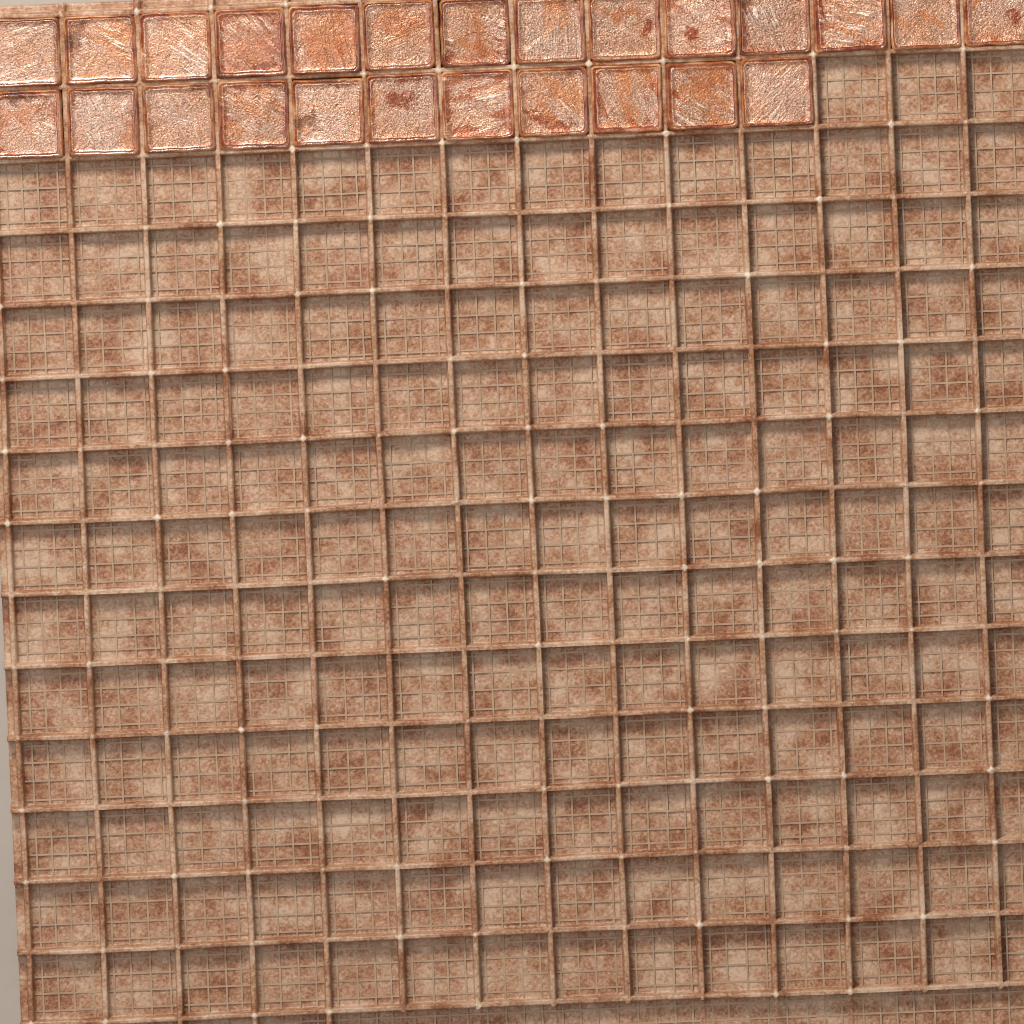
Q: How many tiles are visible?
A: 25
